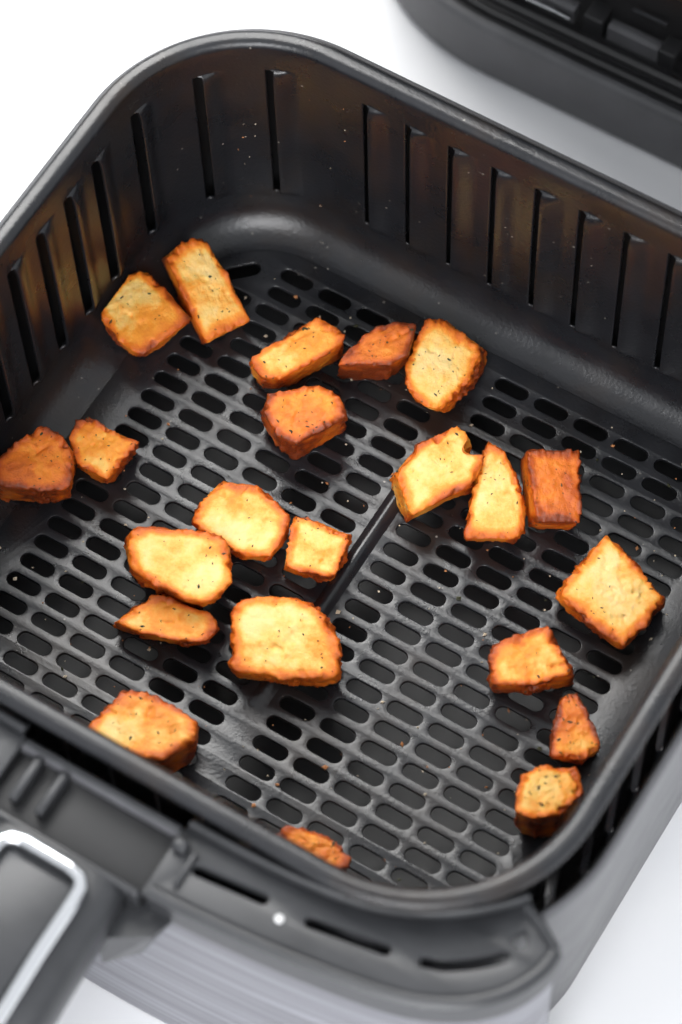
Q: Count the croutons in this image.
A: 22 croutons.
